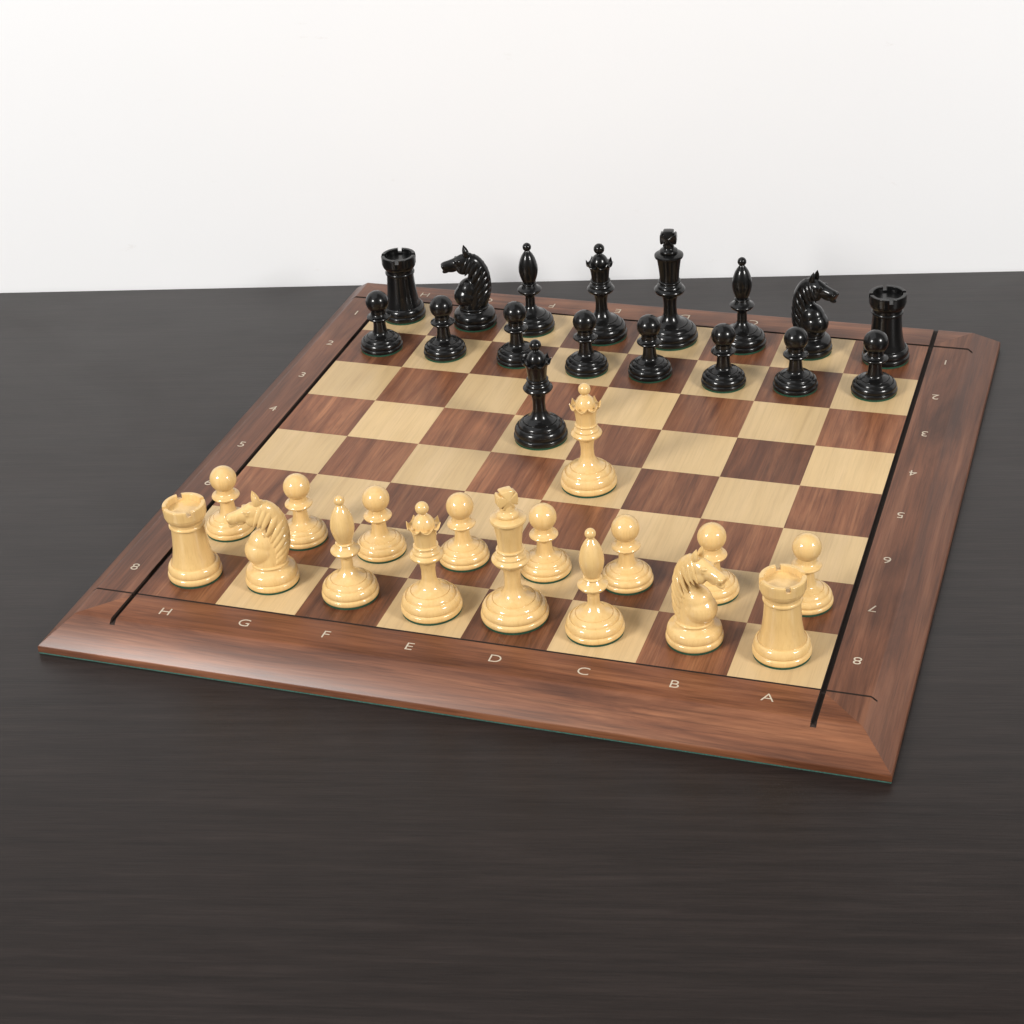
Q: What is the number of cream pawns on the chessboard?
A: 8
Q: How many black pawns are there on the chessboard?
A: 8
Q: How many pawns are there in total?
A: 16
